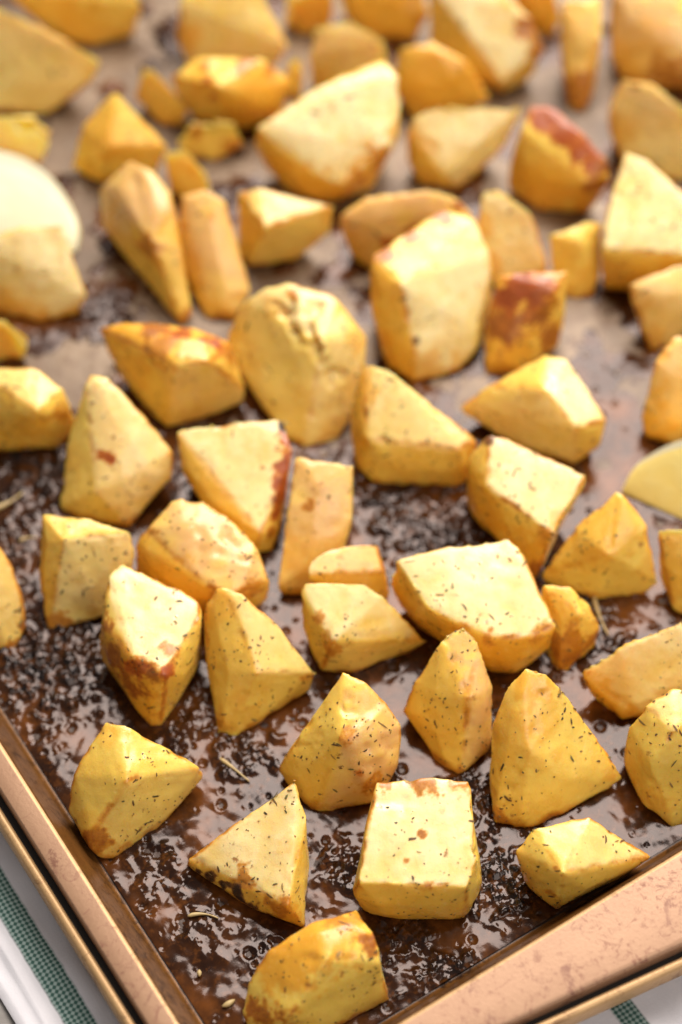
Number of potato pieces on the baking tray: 65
